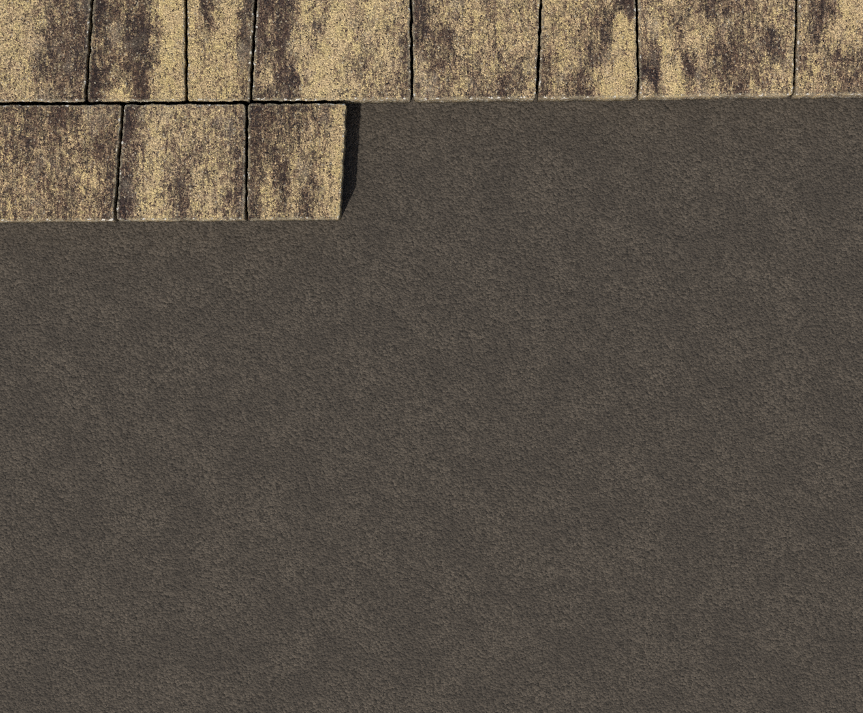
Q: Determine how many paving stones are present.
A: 11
